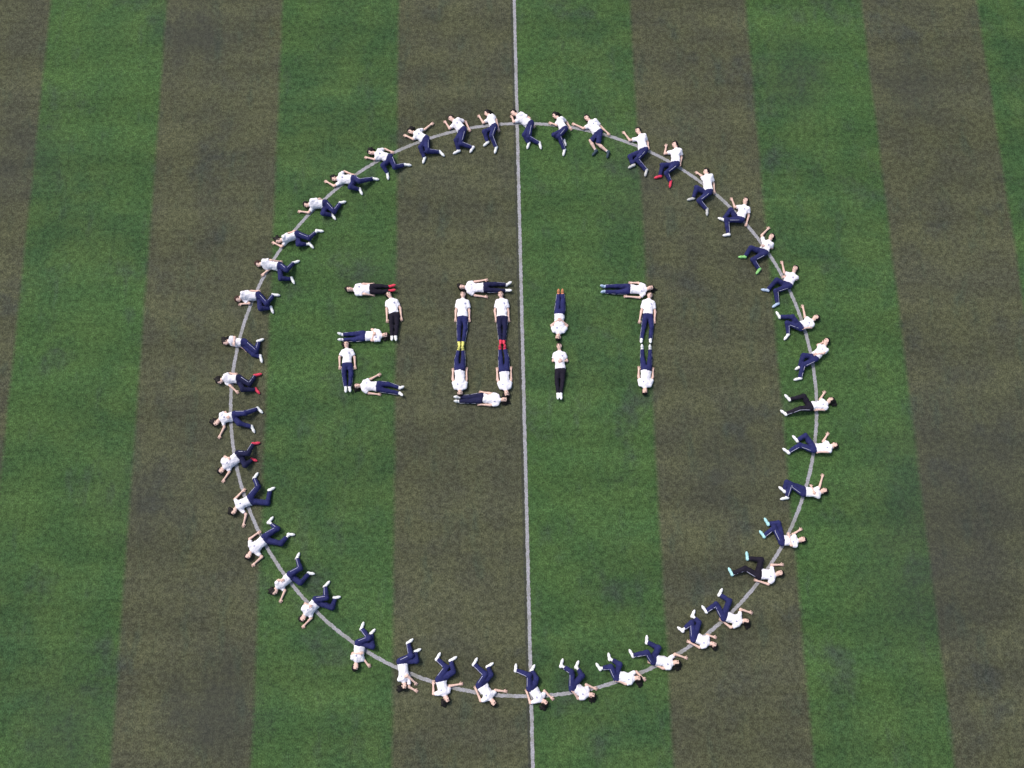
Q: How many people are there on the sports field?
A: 59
